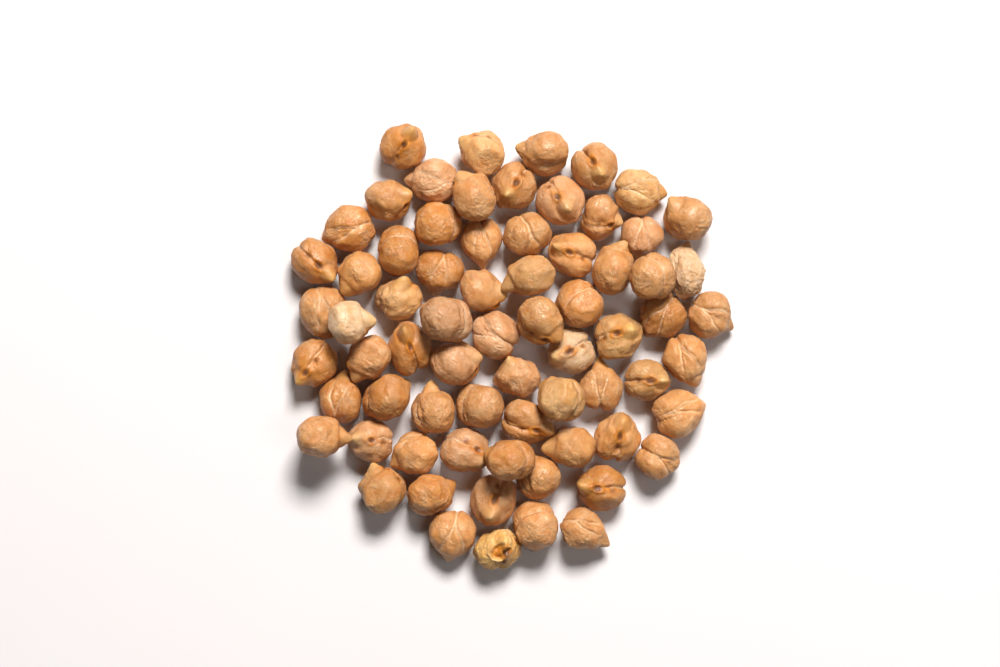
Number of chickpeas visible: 70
